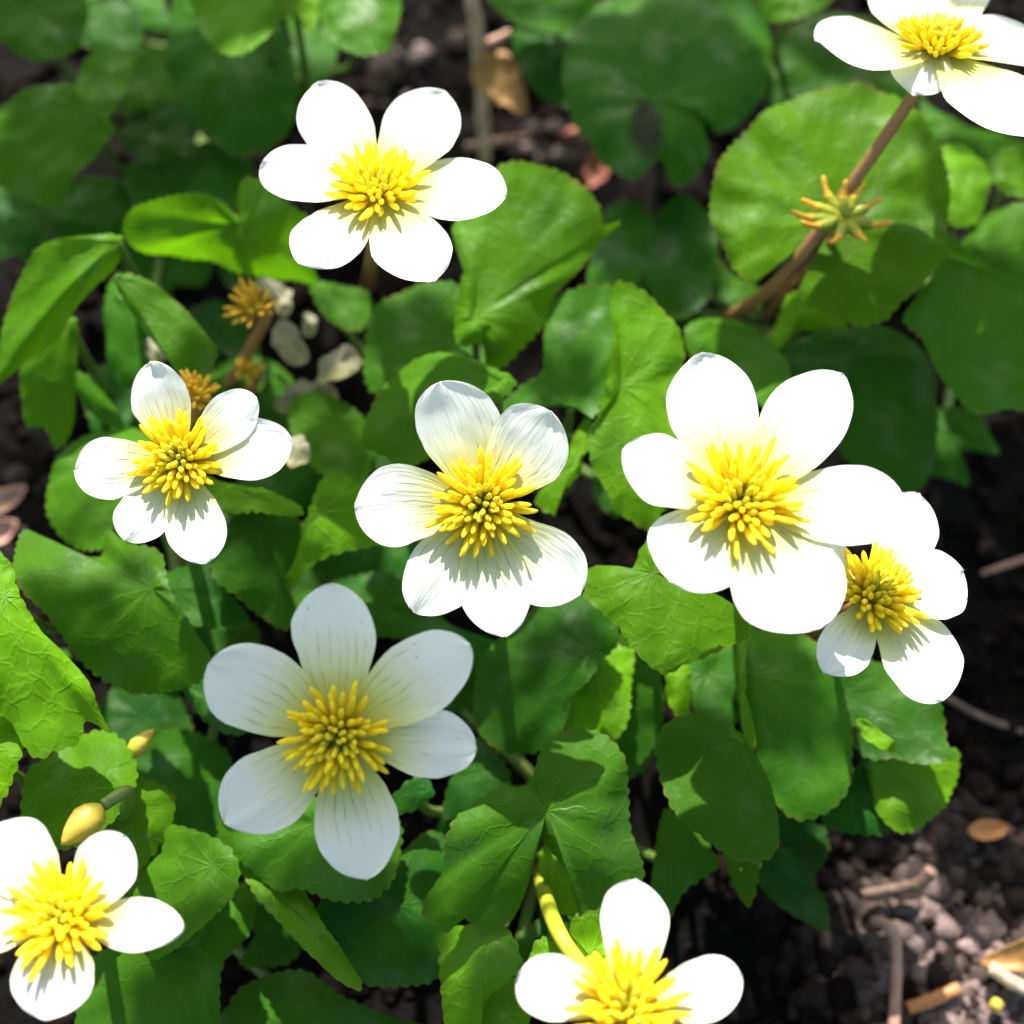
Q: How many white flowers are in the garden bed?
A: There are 9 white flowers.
